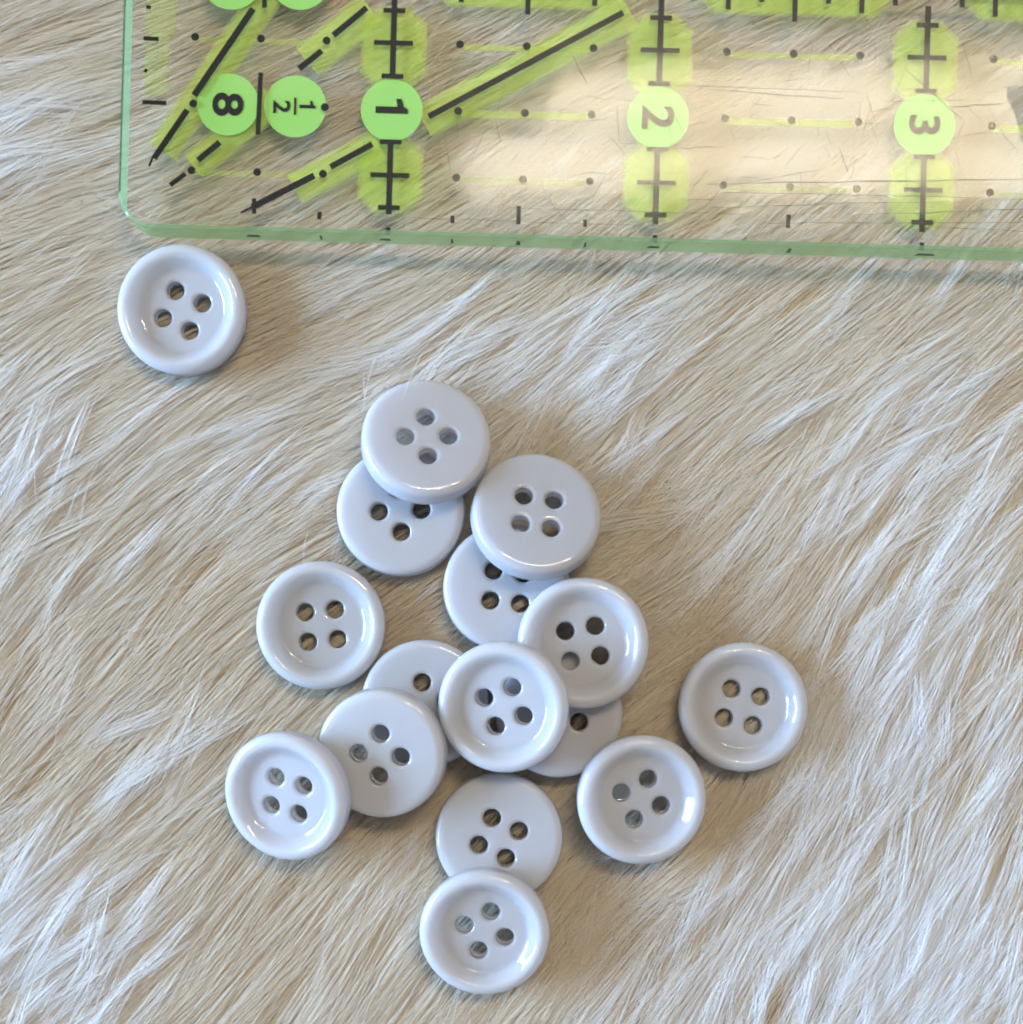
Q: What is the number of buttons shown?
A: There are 16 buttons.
